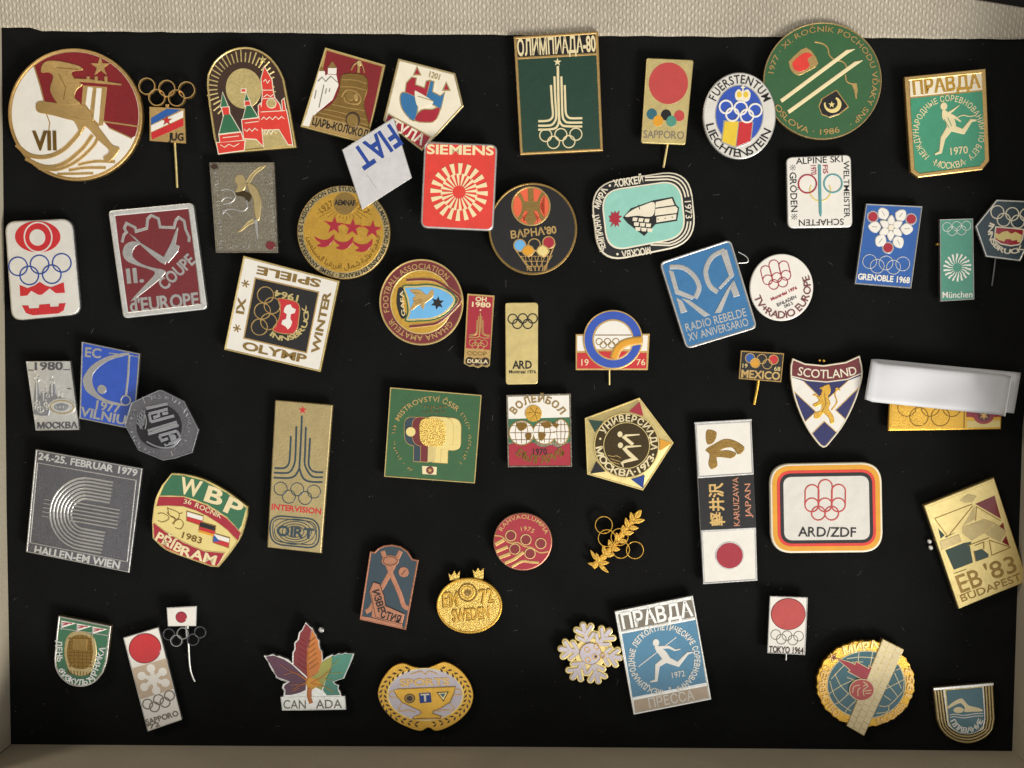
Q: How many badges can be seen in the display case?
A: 58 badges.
